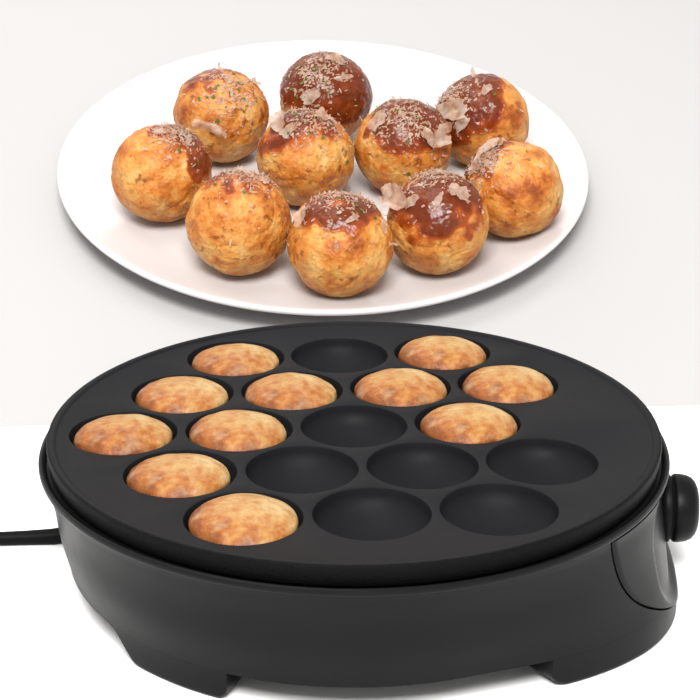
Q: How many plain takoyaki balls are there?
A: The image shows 11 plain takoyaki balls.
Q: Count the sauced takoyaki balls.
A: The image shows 10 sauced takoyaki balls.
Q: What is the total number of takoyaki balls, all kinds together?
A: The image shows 21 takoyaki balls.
